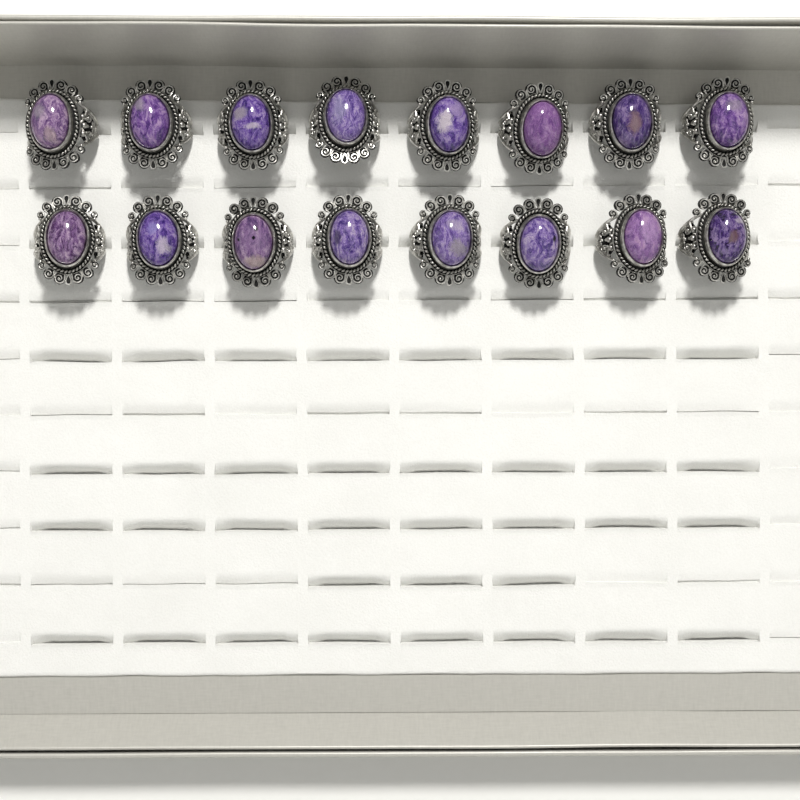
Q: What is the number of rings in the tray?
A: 16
